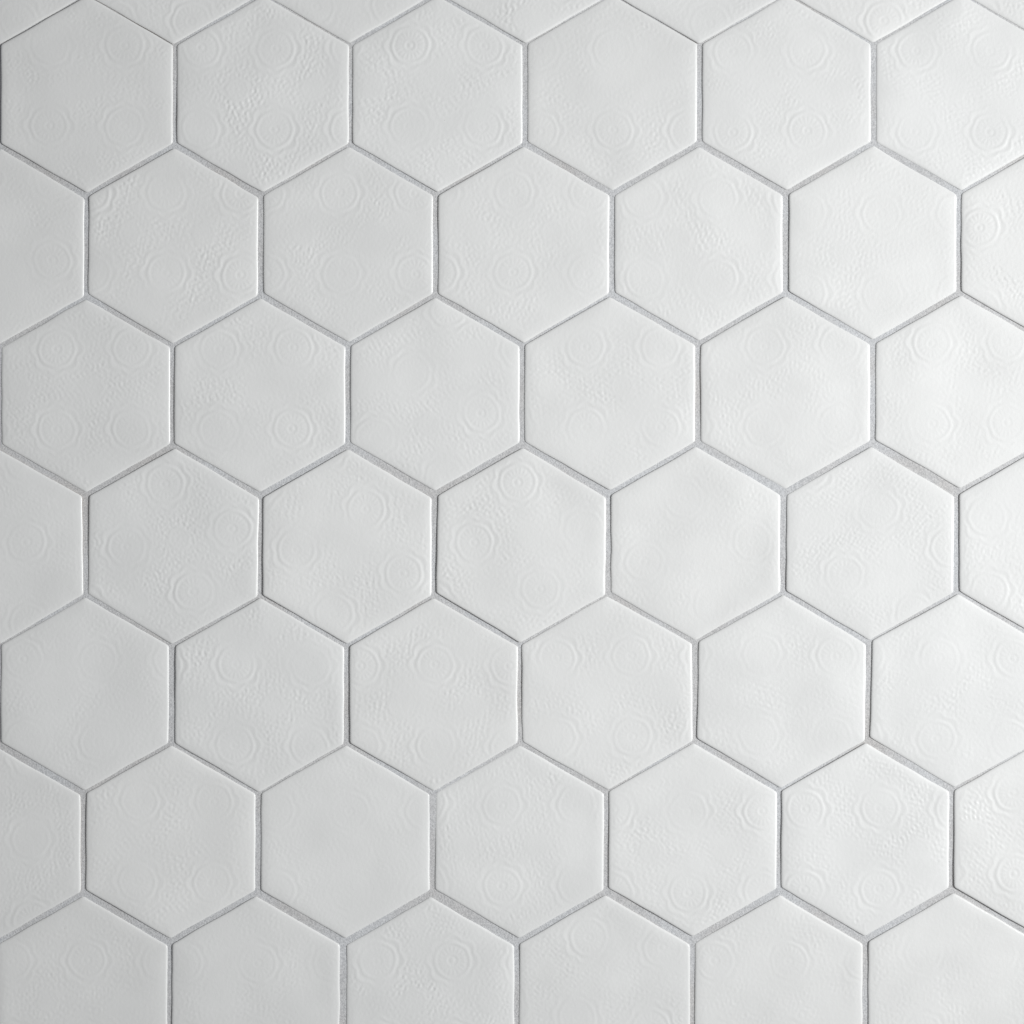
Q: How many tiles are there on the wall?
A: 52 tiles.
